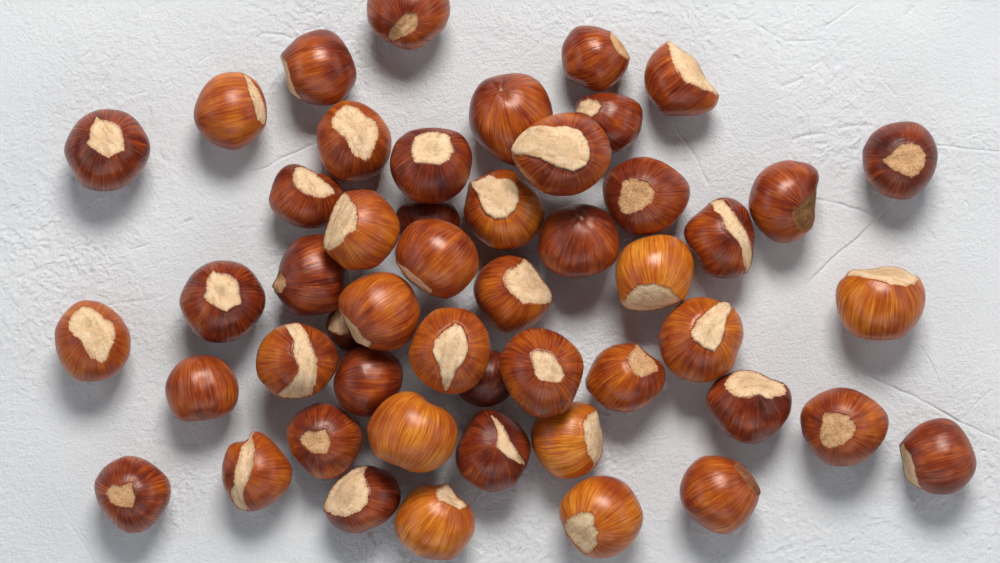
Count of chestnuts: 50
